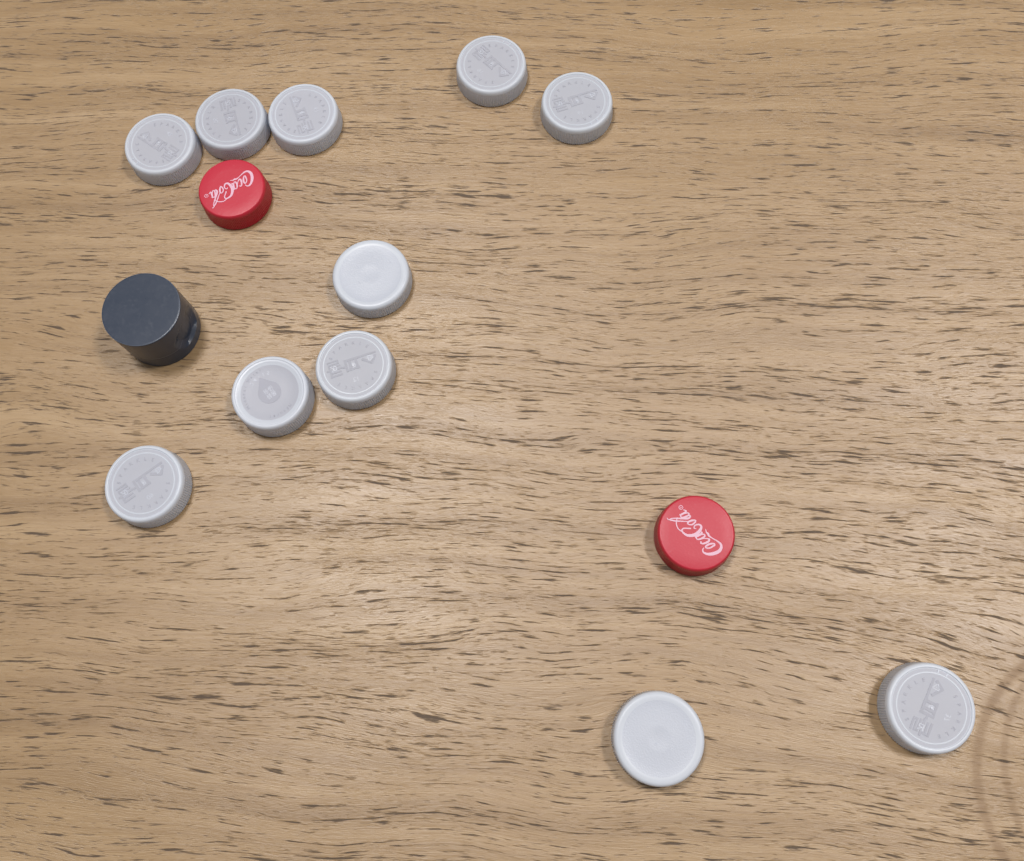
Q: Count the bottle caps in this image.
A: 14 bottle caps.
